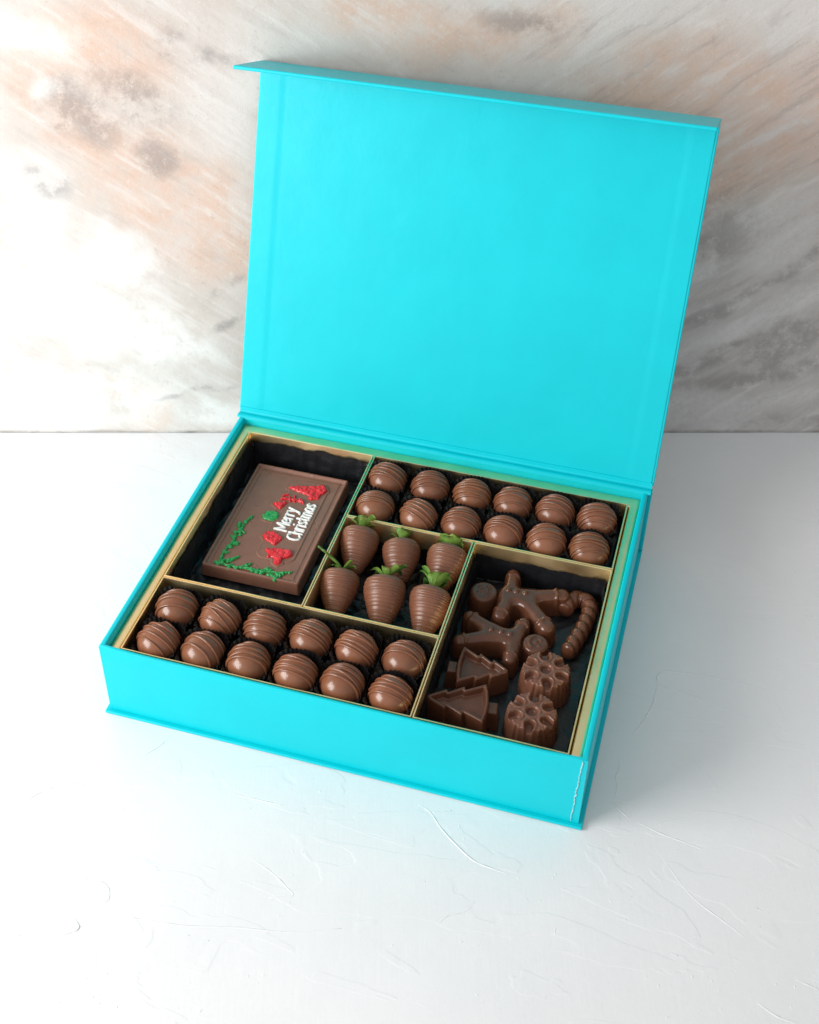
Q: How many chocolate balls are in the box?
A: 24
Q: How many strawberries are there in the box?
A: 6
